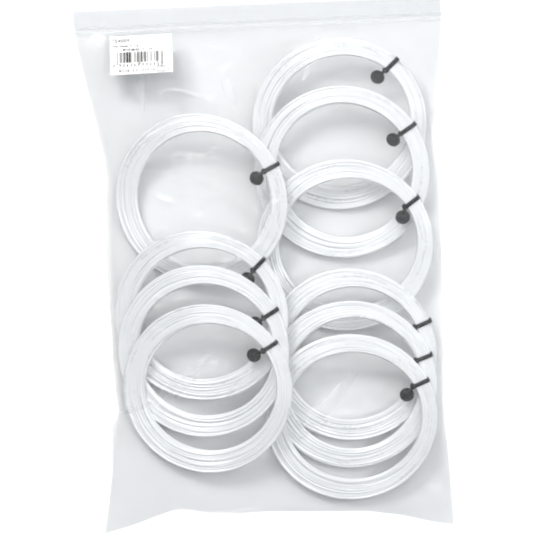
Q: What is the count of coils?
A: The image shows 10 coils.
